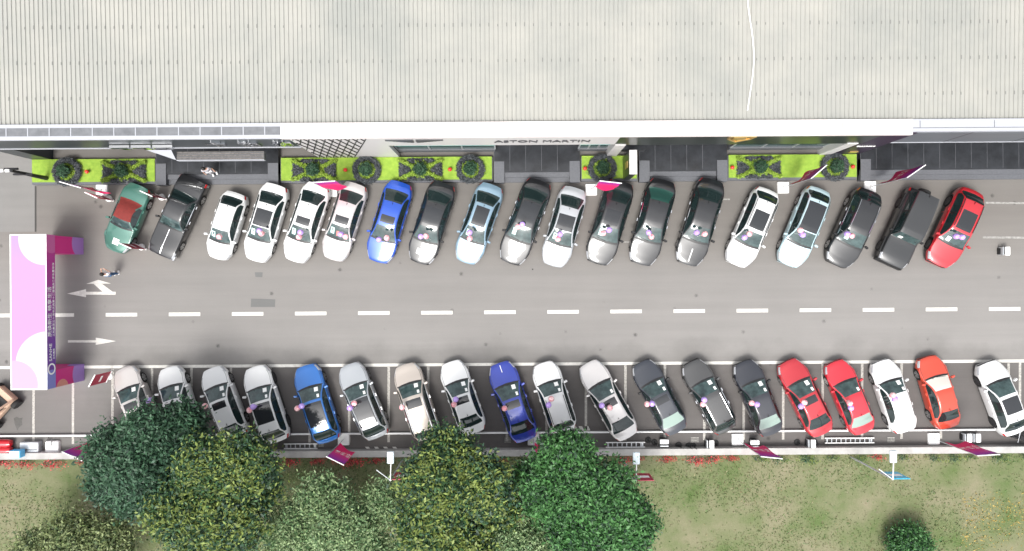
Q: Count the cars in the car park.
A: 38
